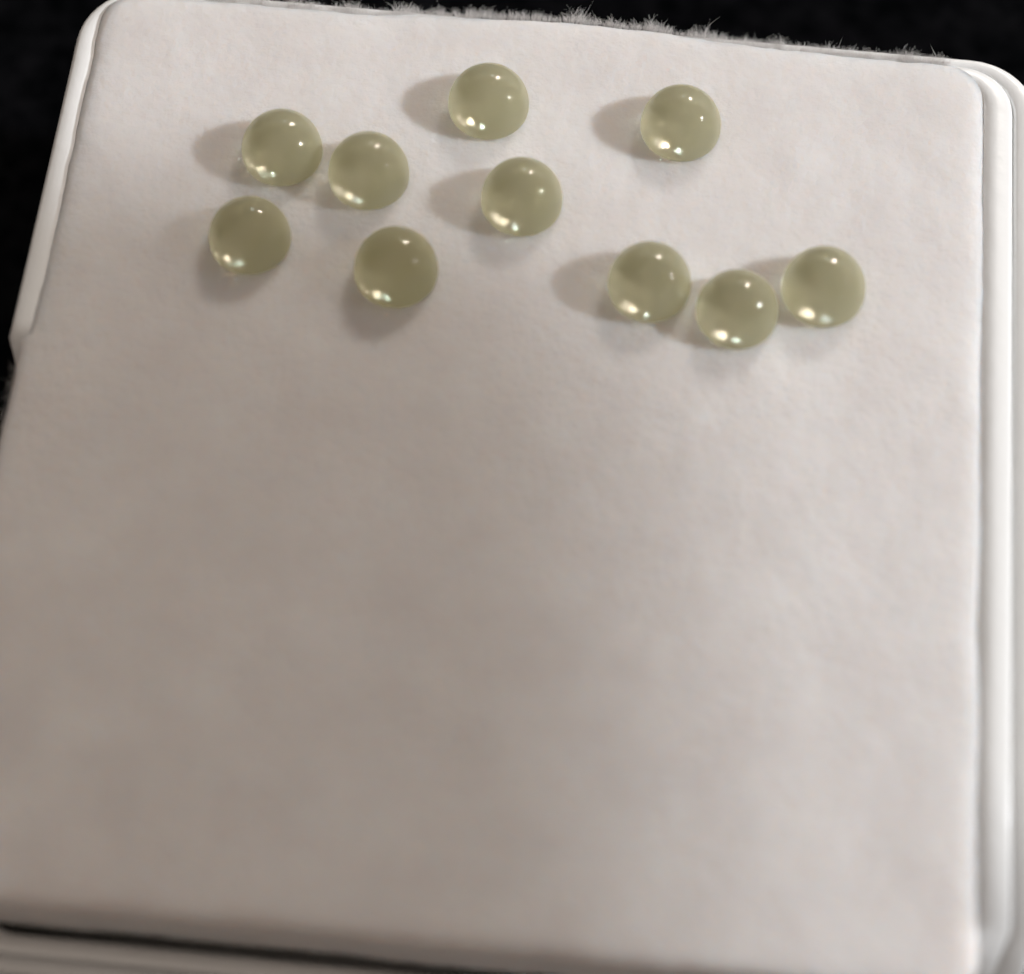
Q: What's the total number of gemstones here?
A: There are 10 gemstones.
